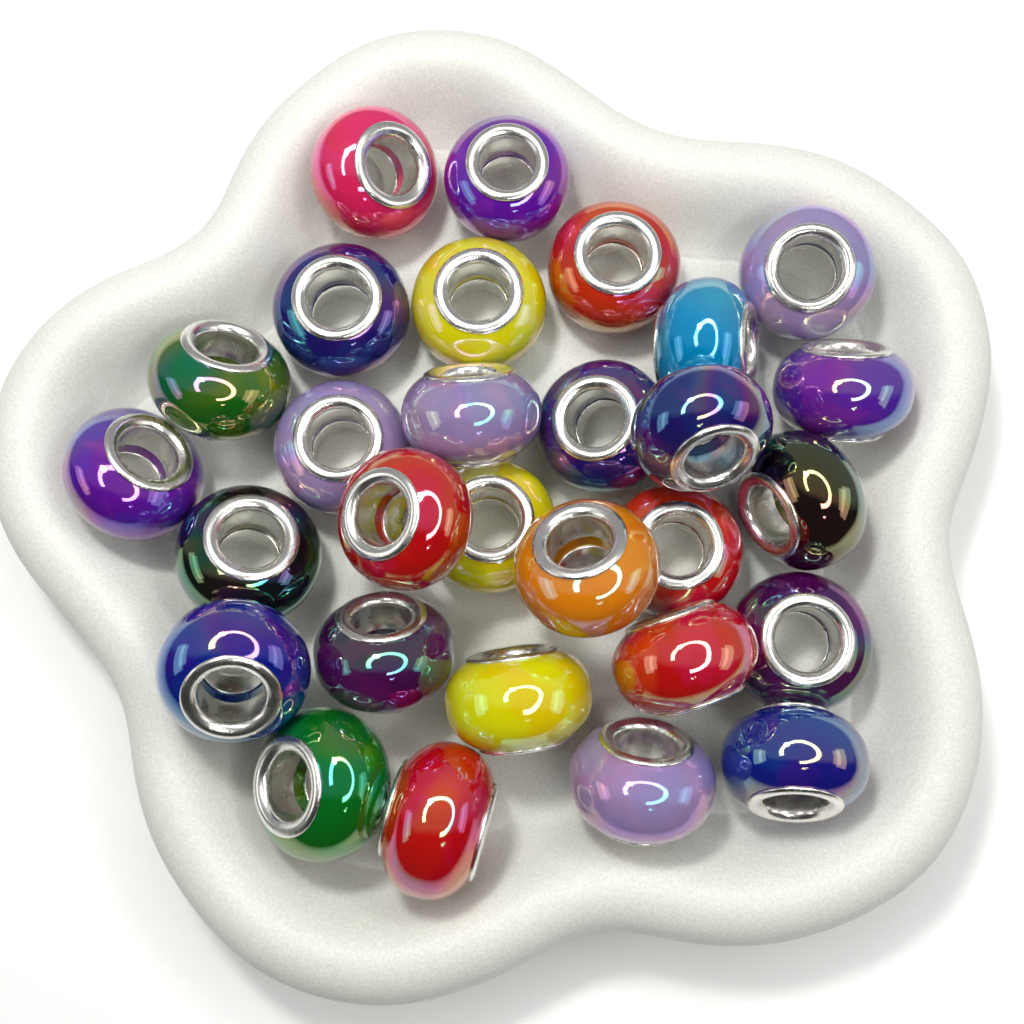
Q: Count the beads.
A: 29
